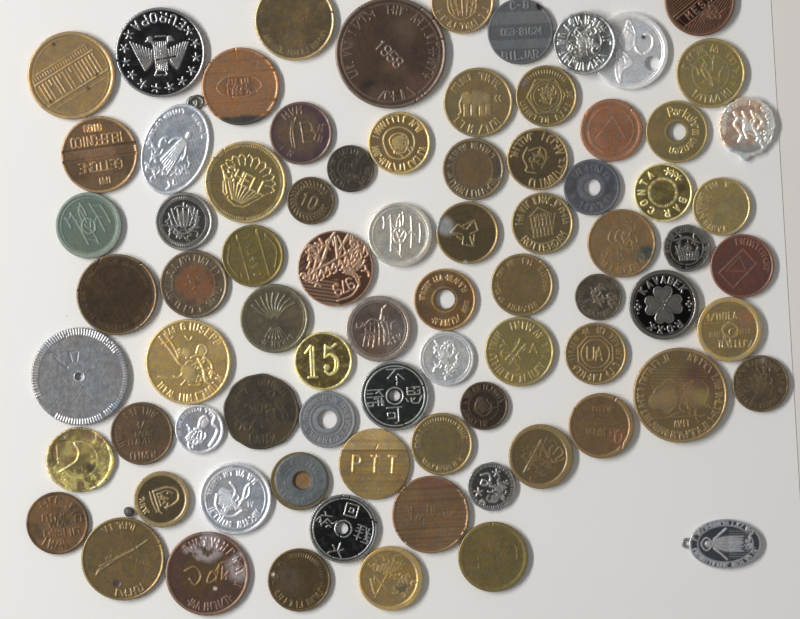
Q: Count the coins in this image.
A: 77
